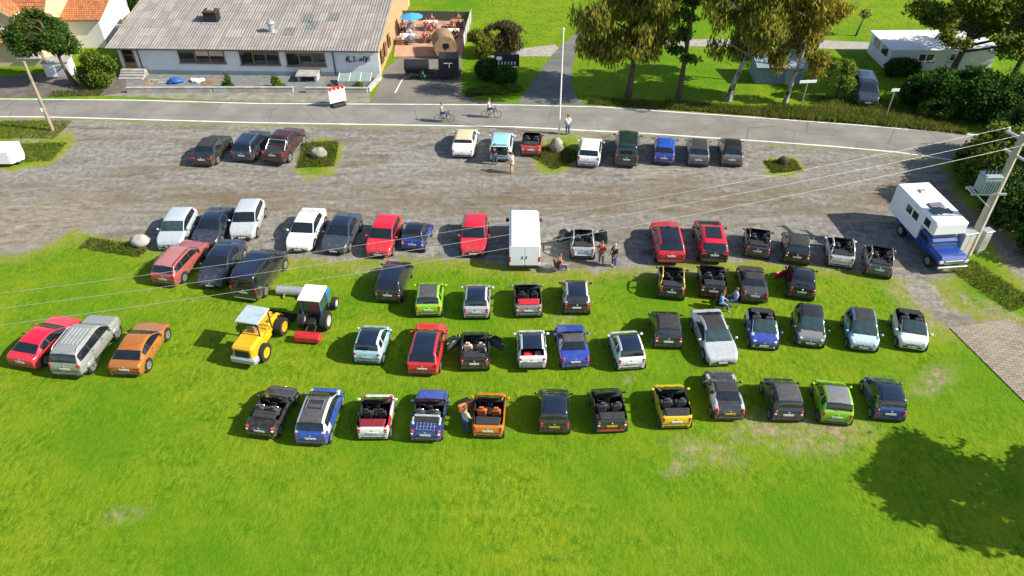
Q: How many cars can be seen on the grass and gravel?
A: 66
